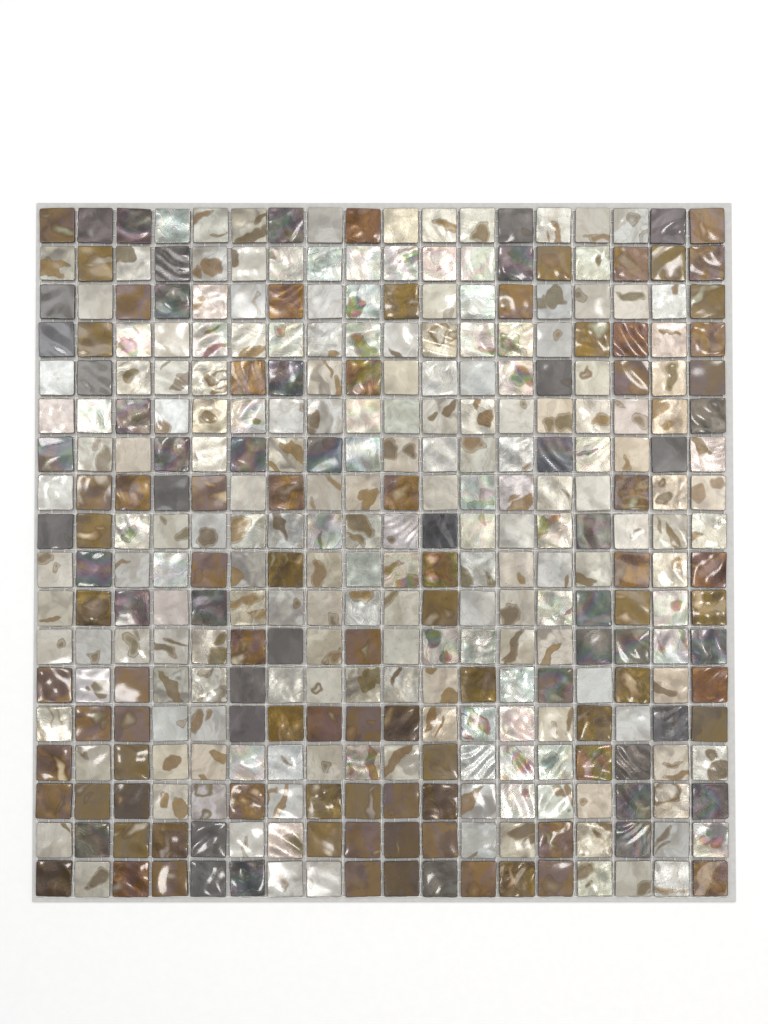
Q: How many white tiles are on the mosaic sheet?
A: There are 198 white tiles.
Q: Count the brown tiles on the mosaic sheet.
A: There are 80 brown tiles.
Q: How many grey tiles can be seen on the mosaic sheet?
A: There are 46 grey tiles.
